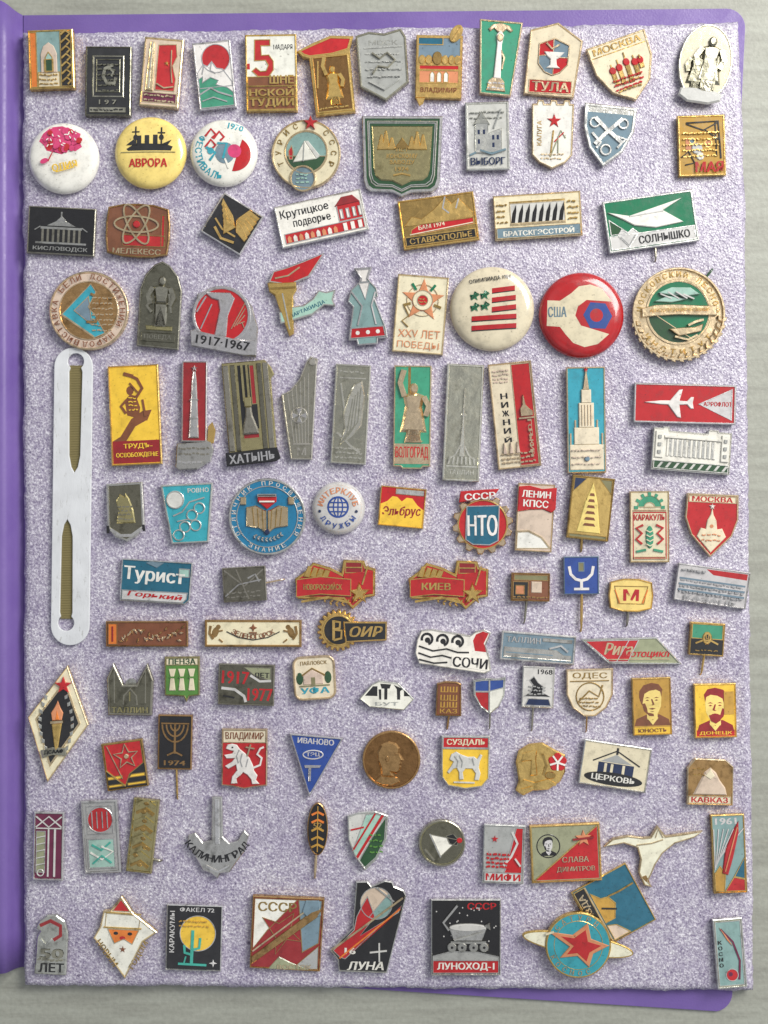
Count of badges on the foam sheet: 114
